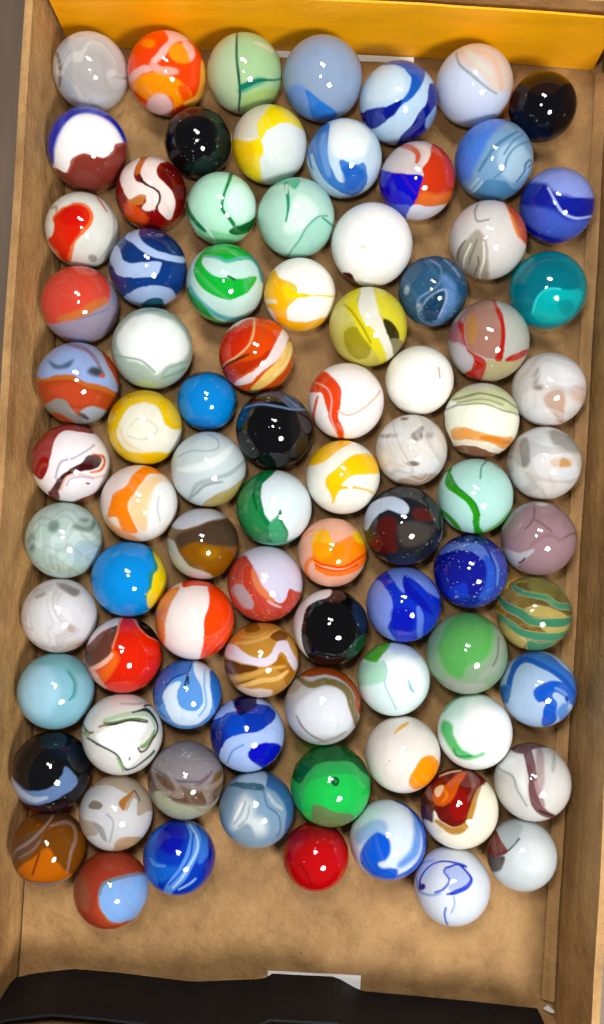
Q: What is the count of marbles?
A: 85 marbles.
